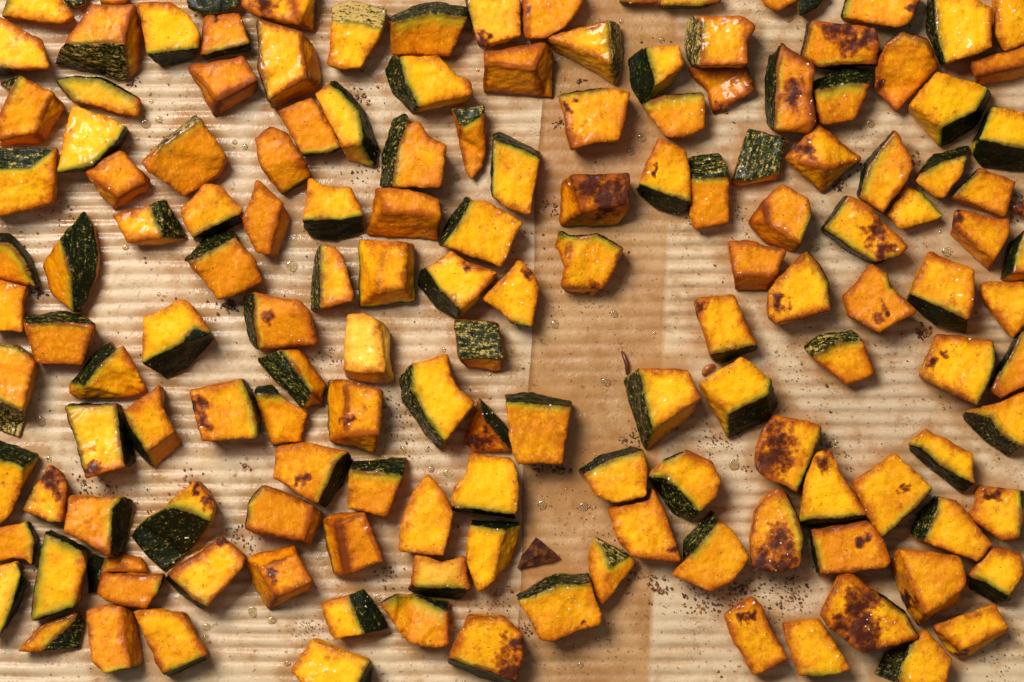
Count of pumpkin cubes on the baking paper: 153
